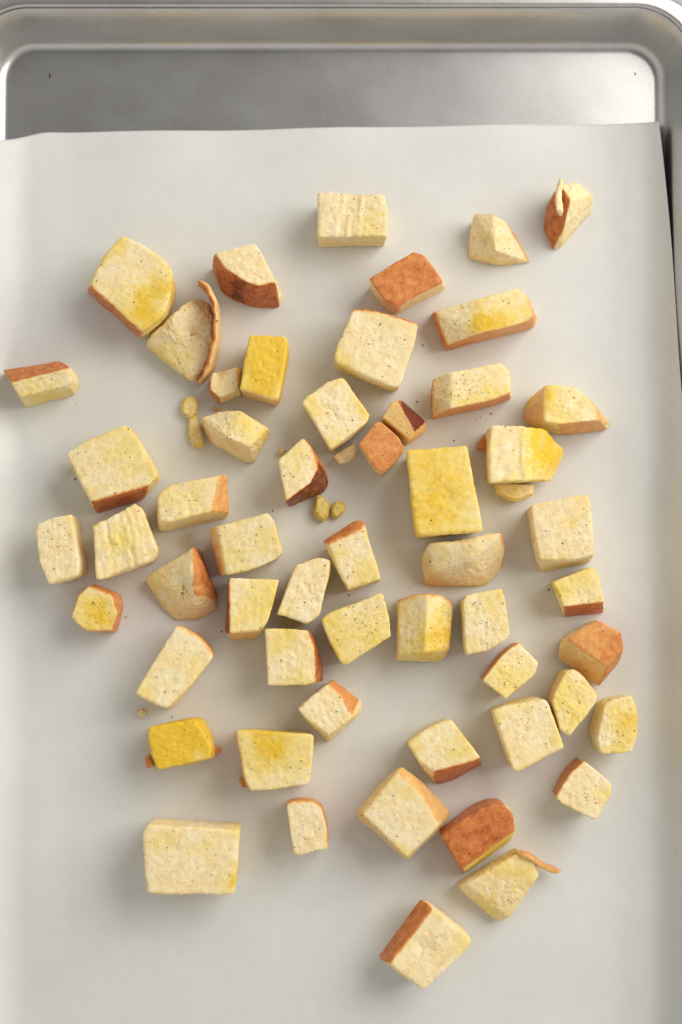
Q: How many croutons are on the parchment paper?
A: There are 55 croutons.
